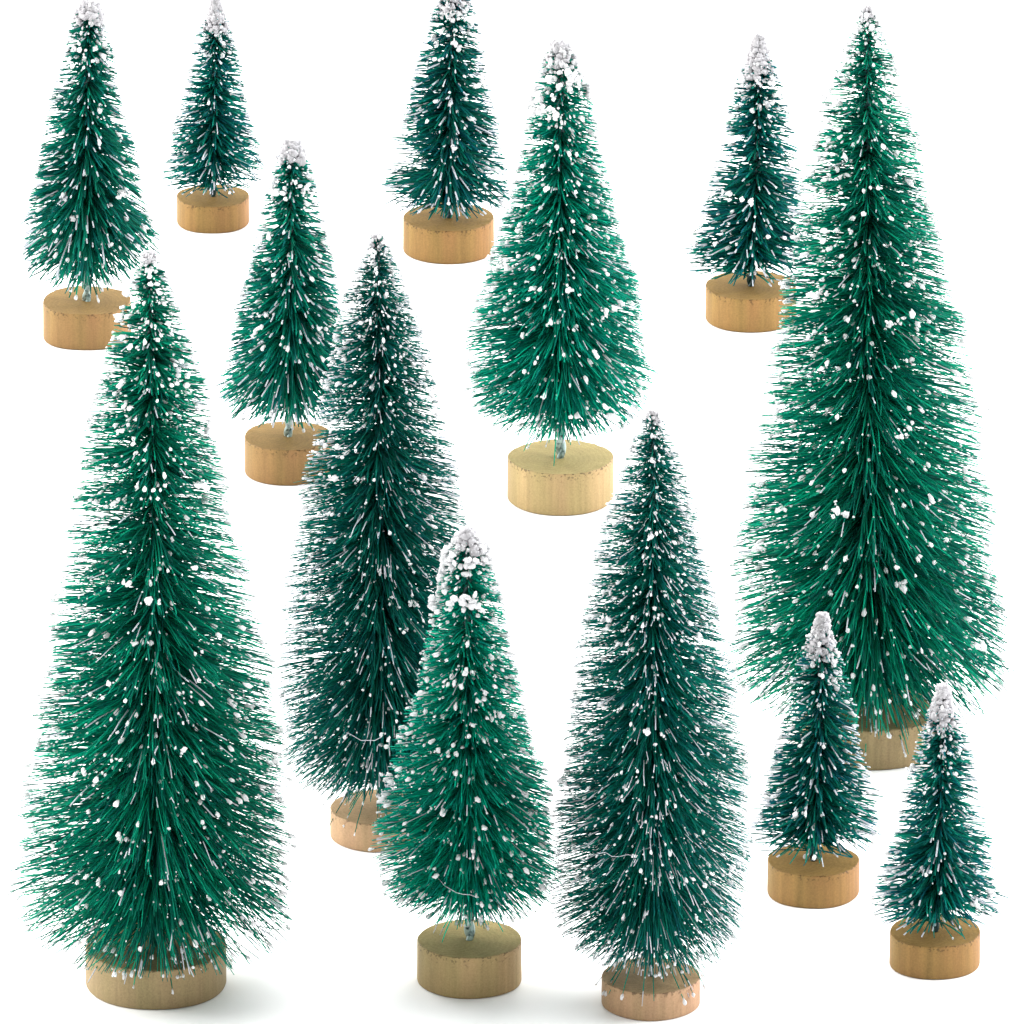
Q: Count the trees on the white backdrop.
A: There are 13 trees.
